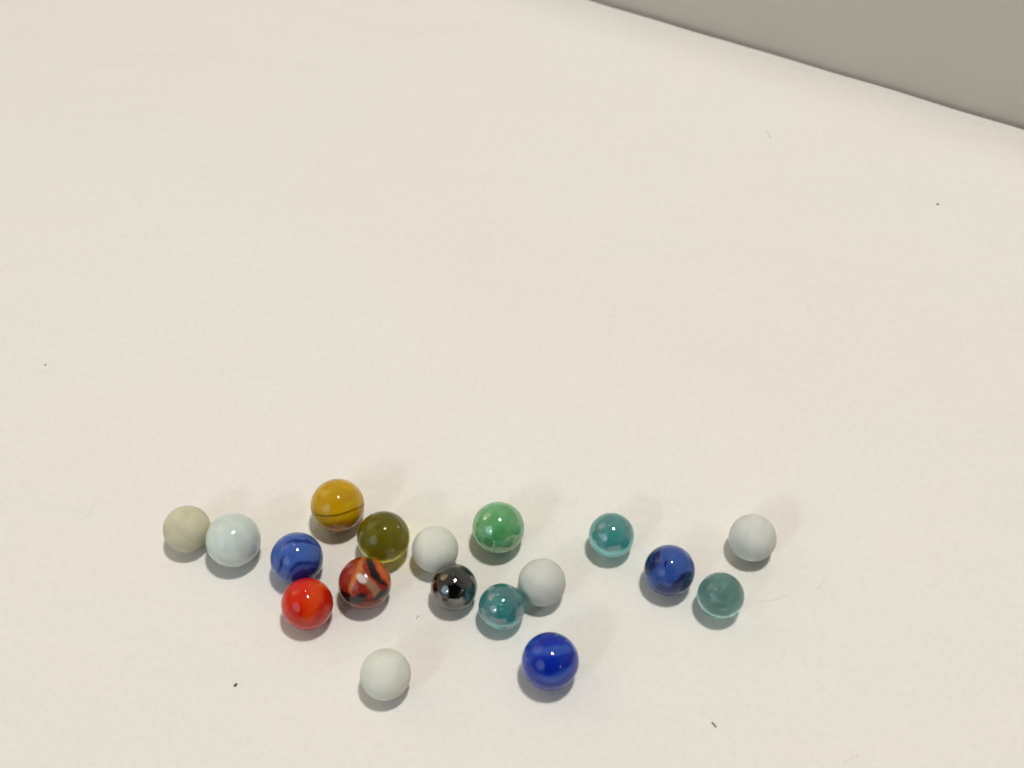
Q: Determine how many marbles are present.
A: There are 18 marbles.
